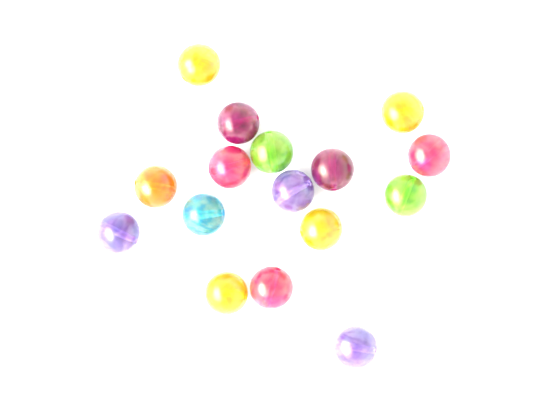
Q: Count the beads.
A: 16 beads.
